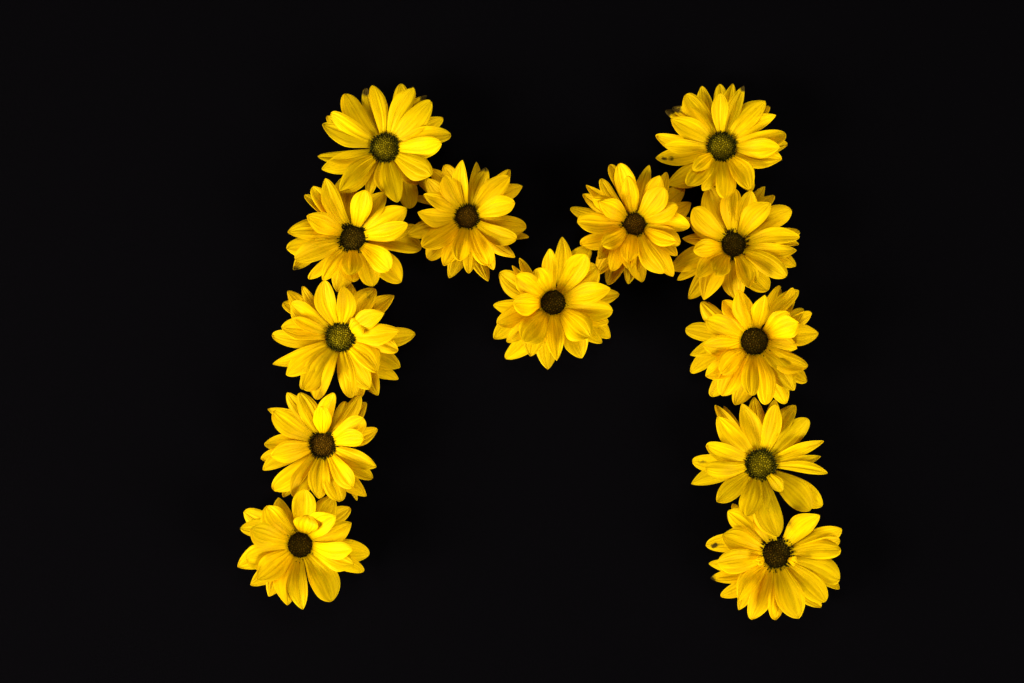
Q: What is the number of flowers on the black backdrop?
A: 13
